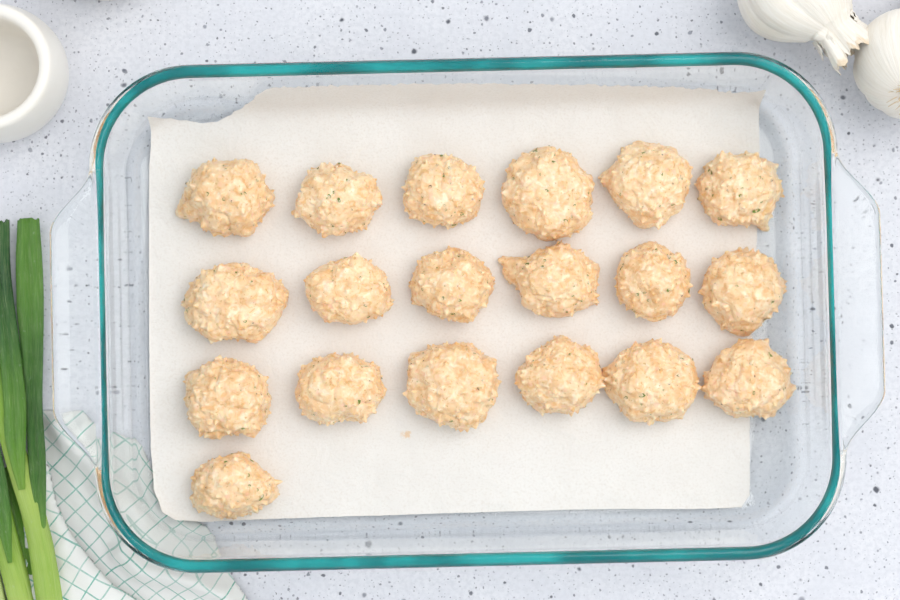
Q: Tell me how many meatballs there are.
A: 19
